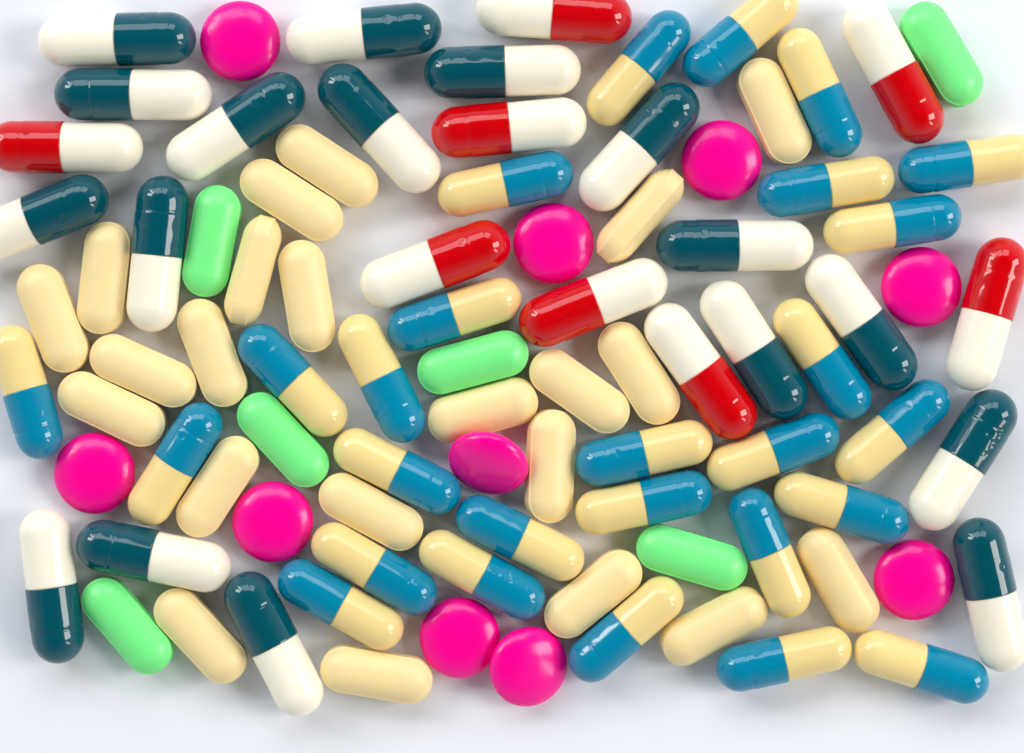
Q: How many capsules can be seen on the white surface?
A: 52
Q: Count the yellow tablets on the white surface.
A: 22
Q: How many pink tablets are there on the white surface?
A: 10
